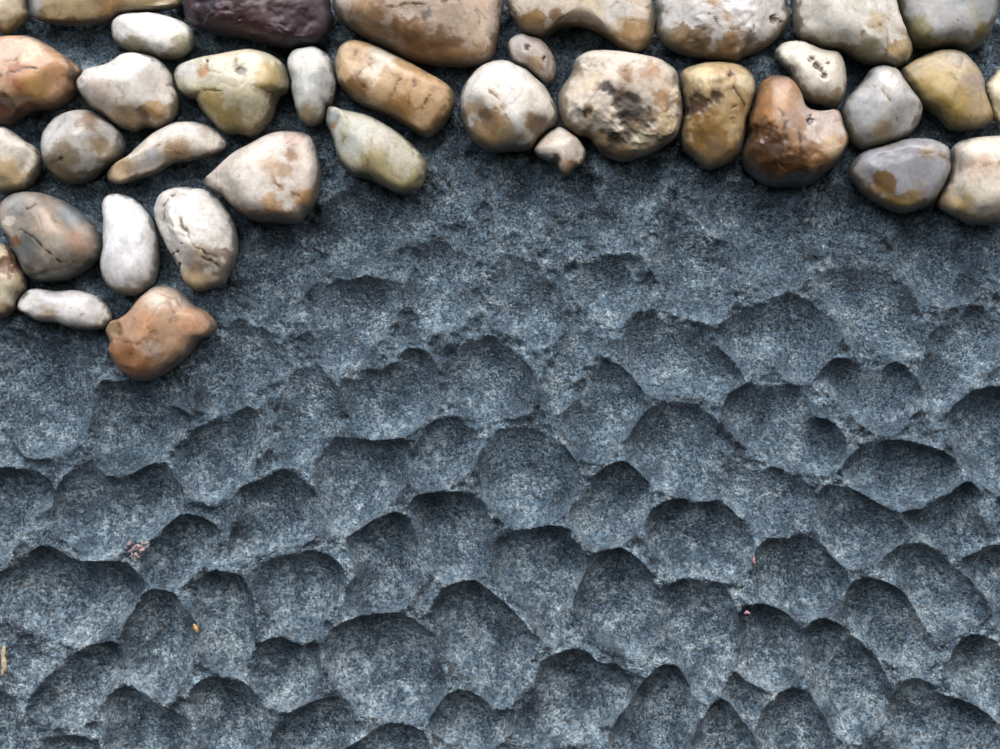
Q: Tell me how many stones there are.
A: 37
